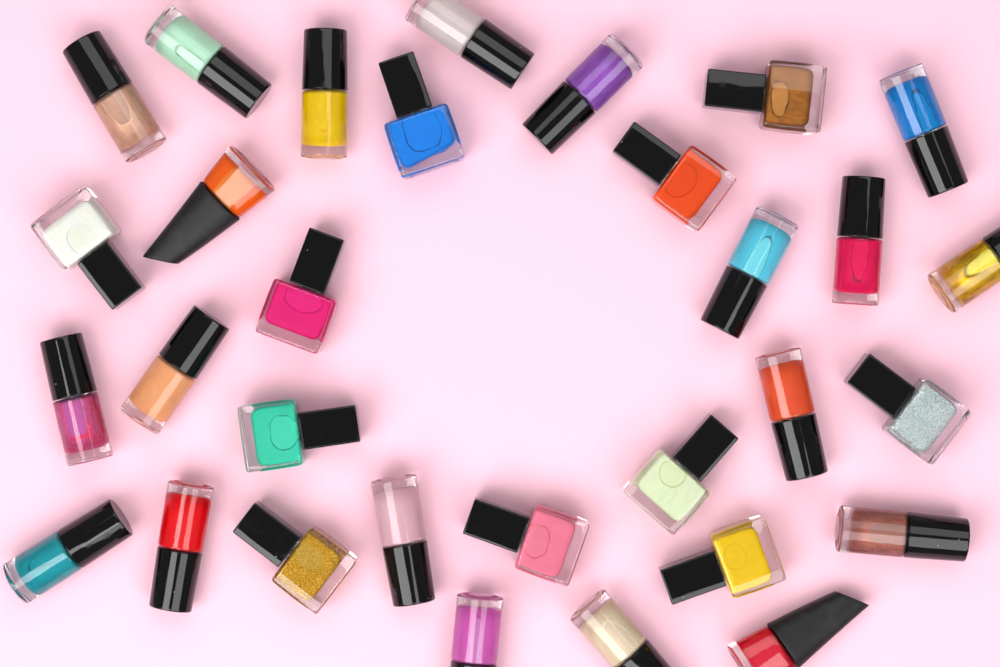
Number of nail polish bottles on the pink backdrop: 31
